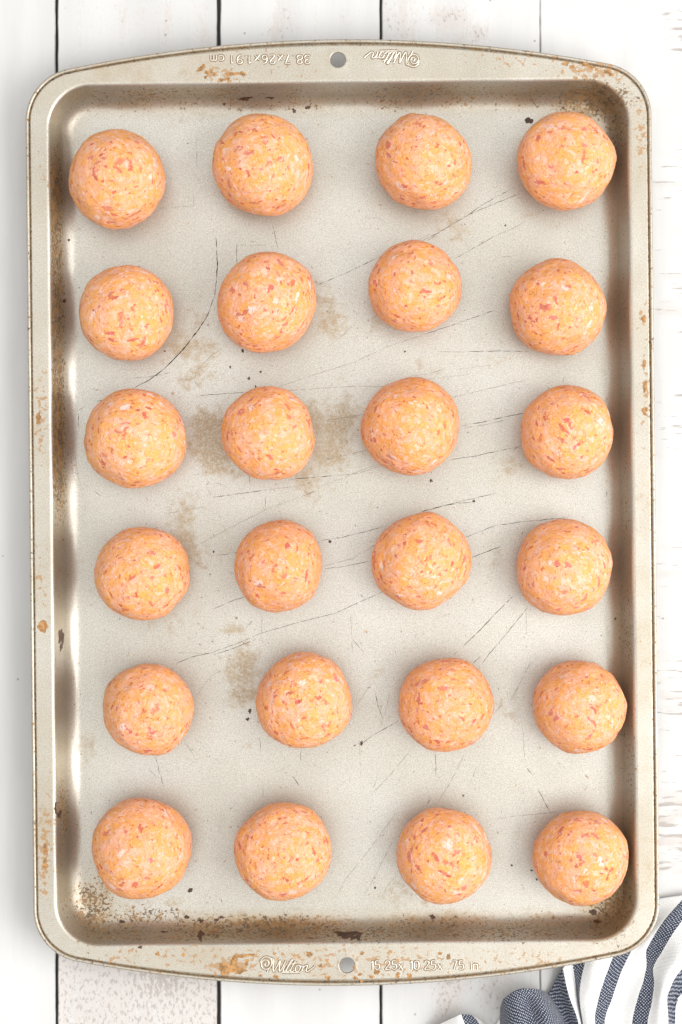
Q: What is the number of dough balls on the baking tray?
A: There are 24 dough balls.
